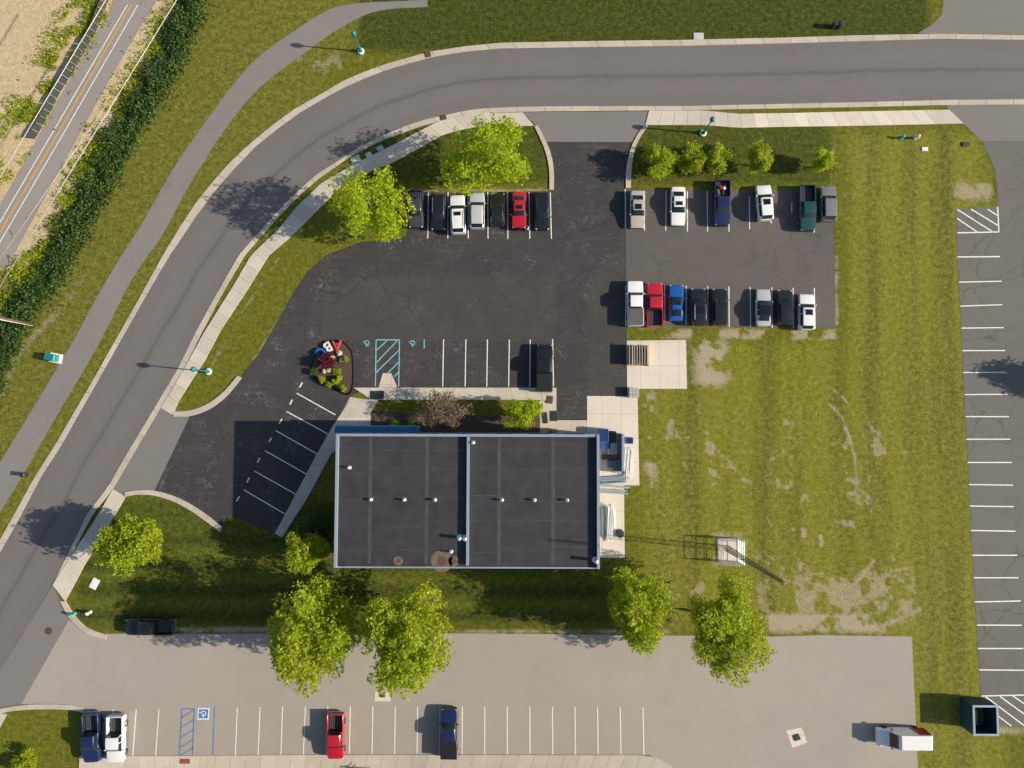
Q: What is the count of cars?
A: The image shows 17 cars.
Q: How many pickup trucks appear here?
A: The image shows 10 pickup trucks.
